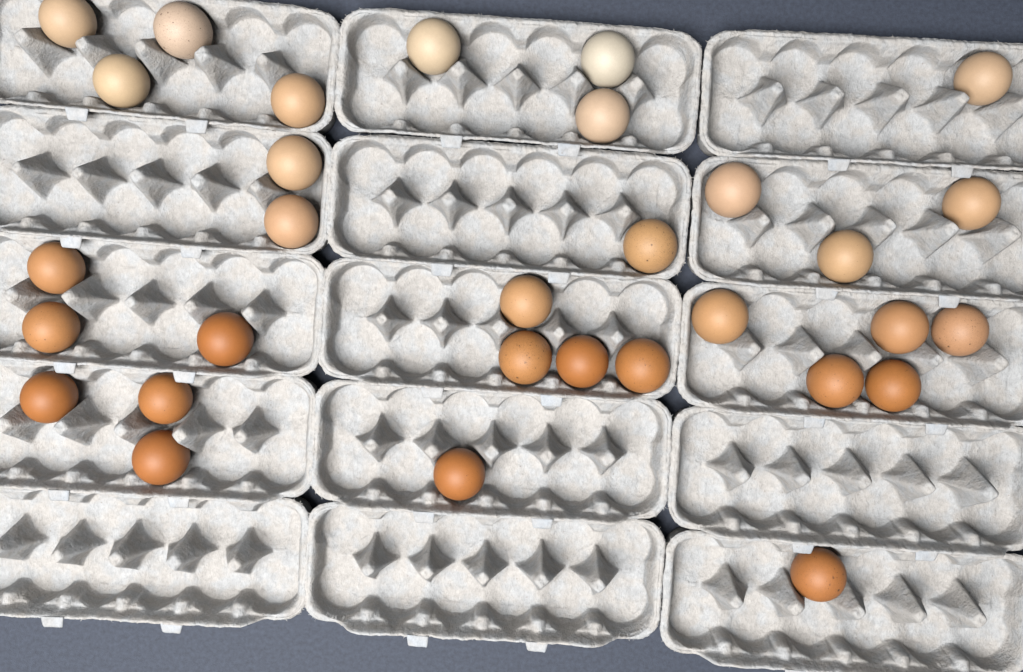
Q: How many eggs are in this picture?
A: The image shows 31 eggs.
